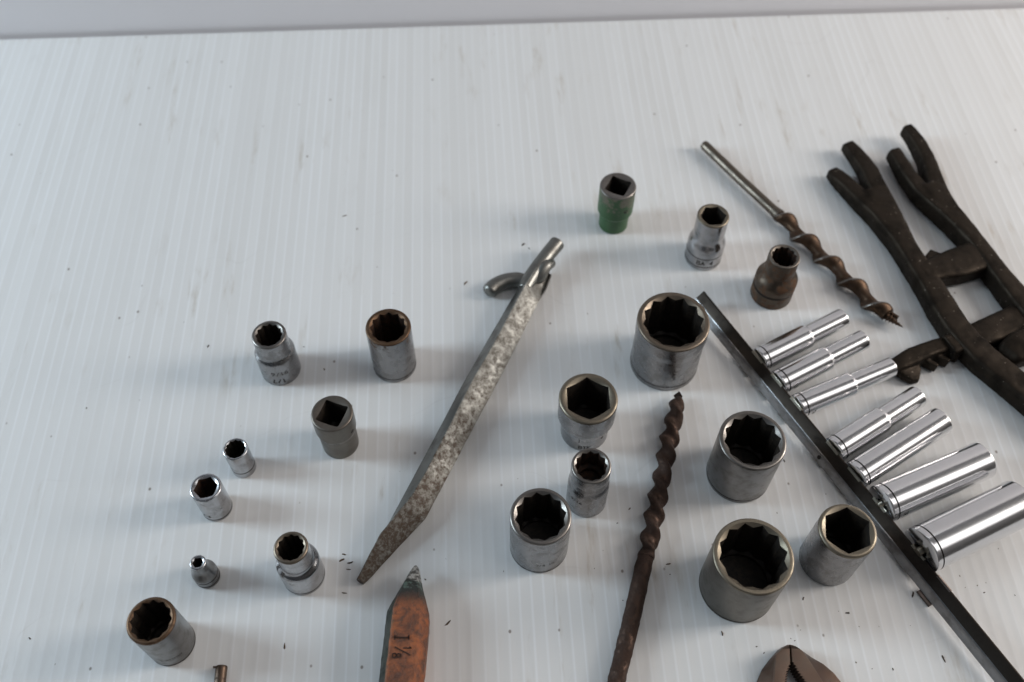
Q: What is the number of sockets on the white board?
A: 25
